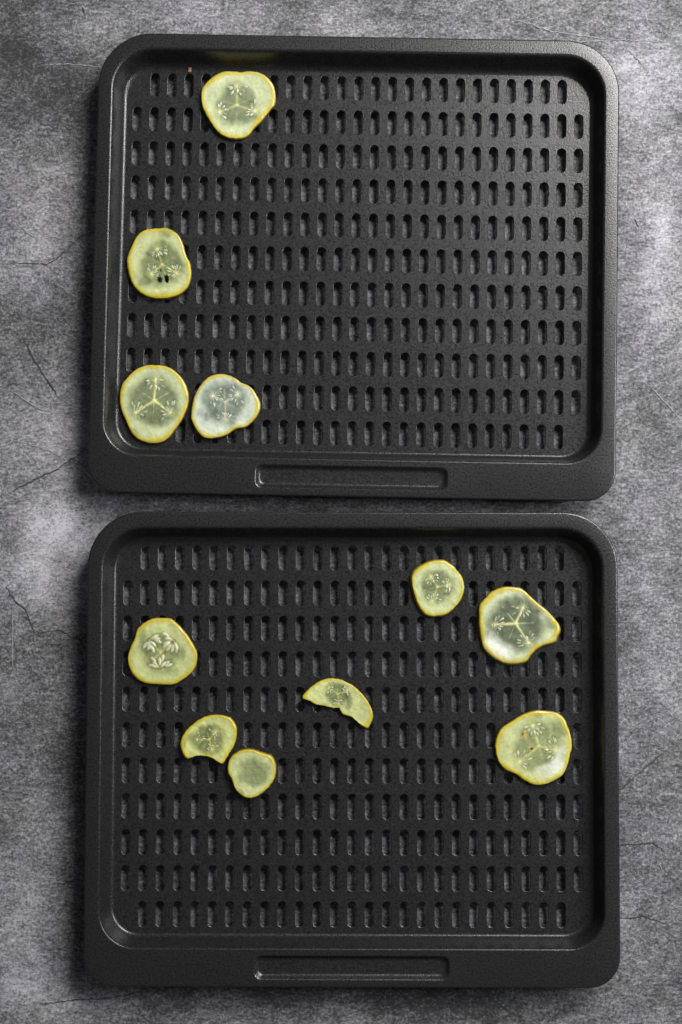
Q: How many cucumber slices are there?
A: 11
